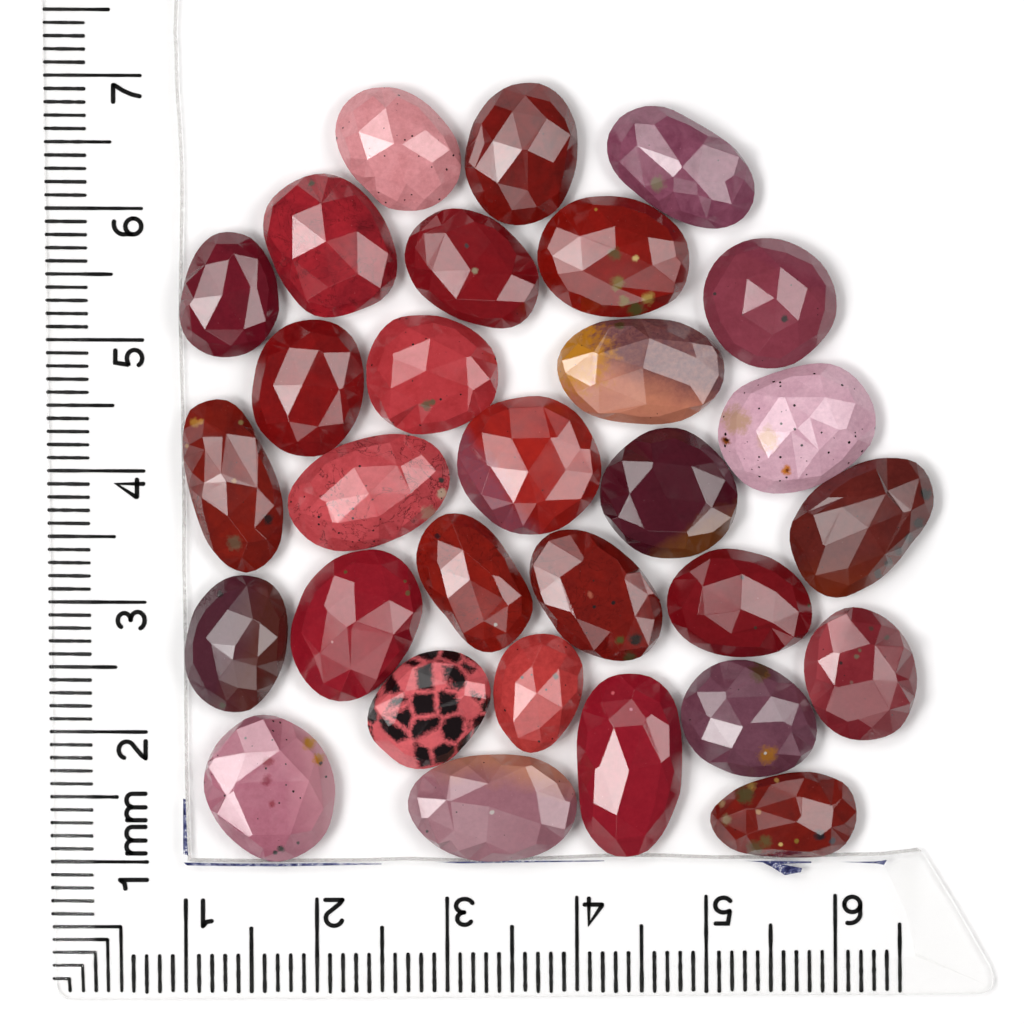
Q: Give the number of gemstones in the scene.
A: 30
